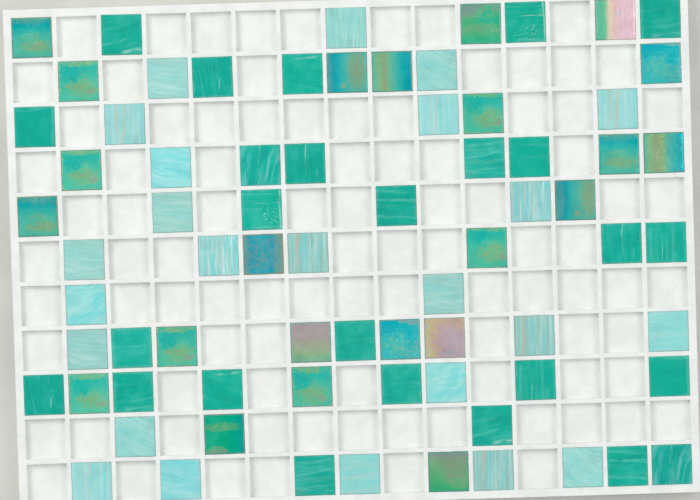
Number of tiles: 73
